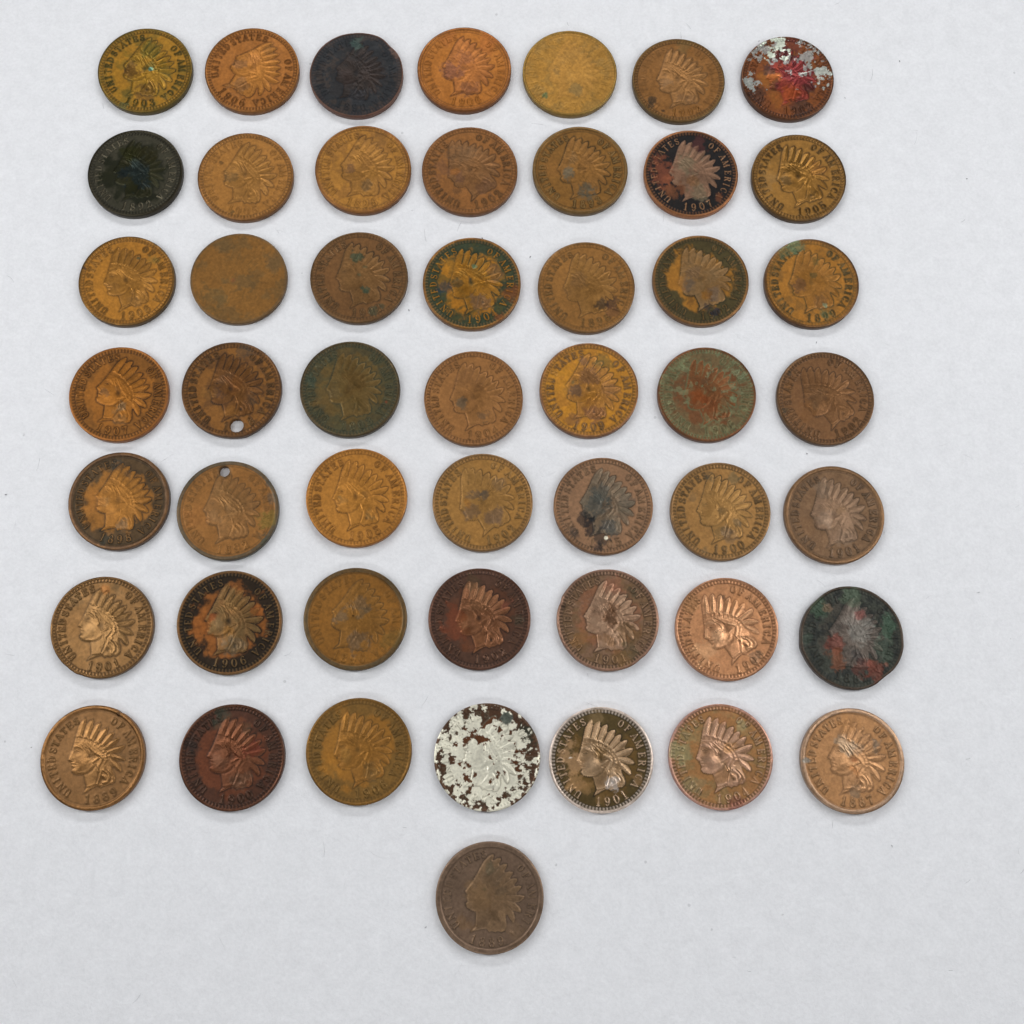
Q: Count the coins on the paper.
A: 50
